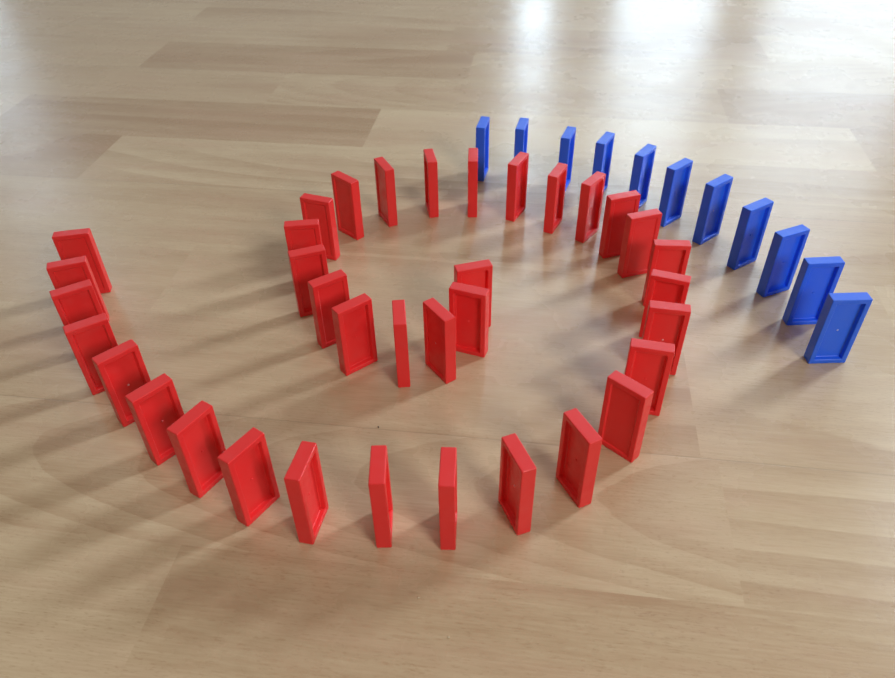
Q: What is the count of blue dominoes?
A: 11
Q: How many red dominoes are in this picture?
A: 36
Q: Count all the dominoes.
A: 47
